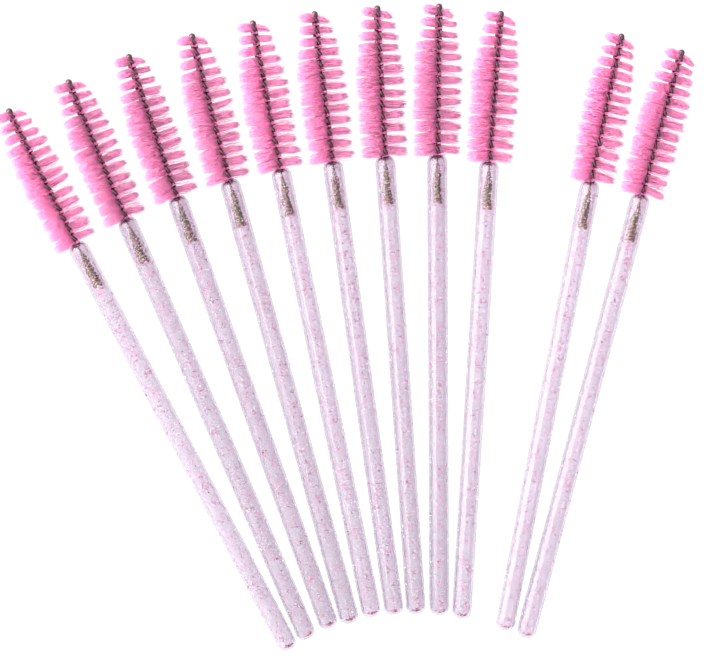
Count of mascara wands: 11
